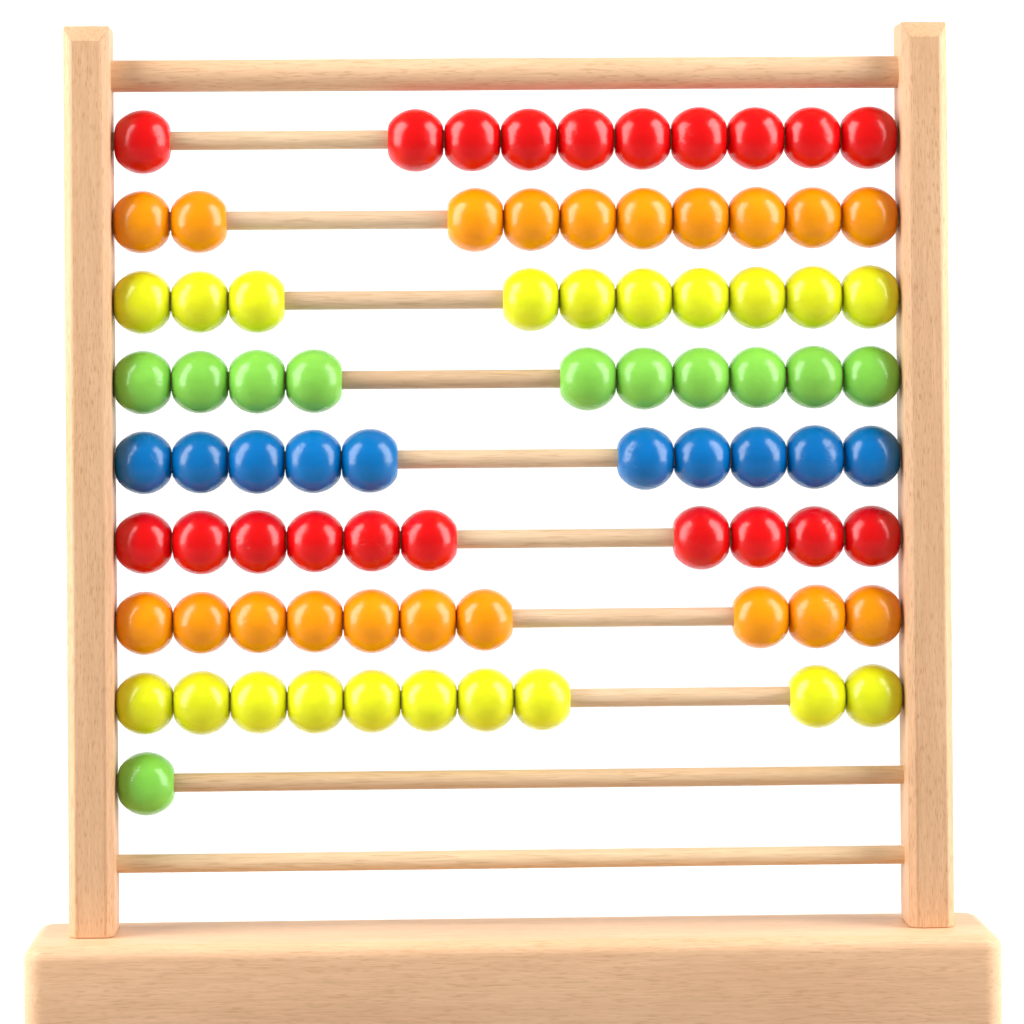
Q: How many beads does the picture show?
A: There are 81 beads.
